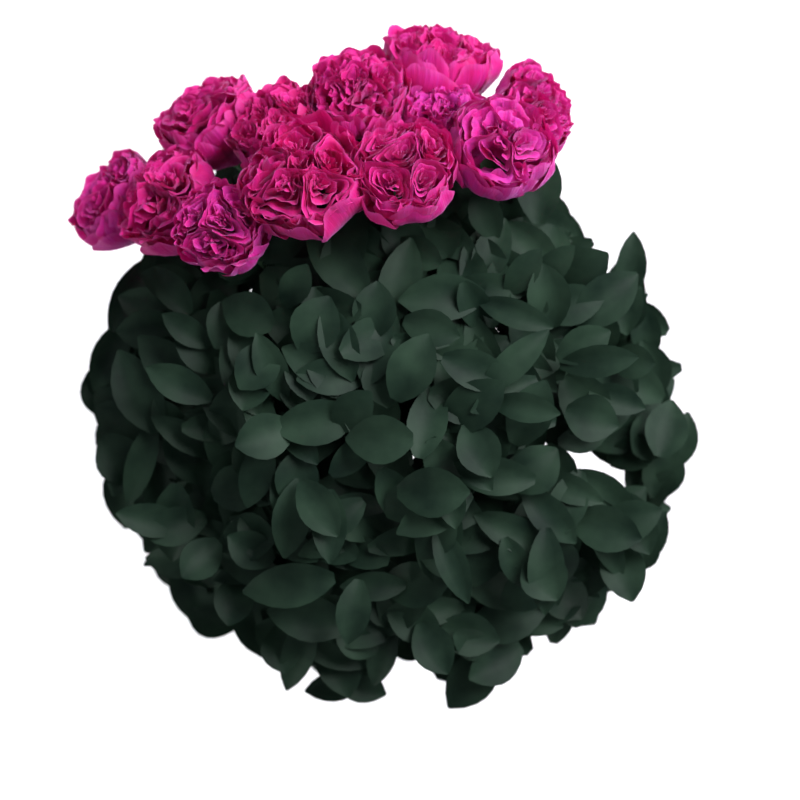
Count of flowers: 12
